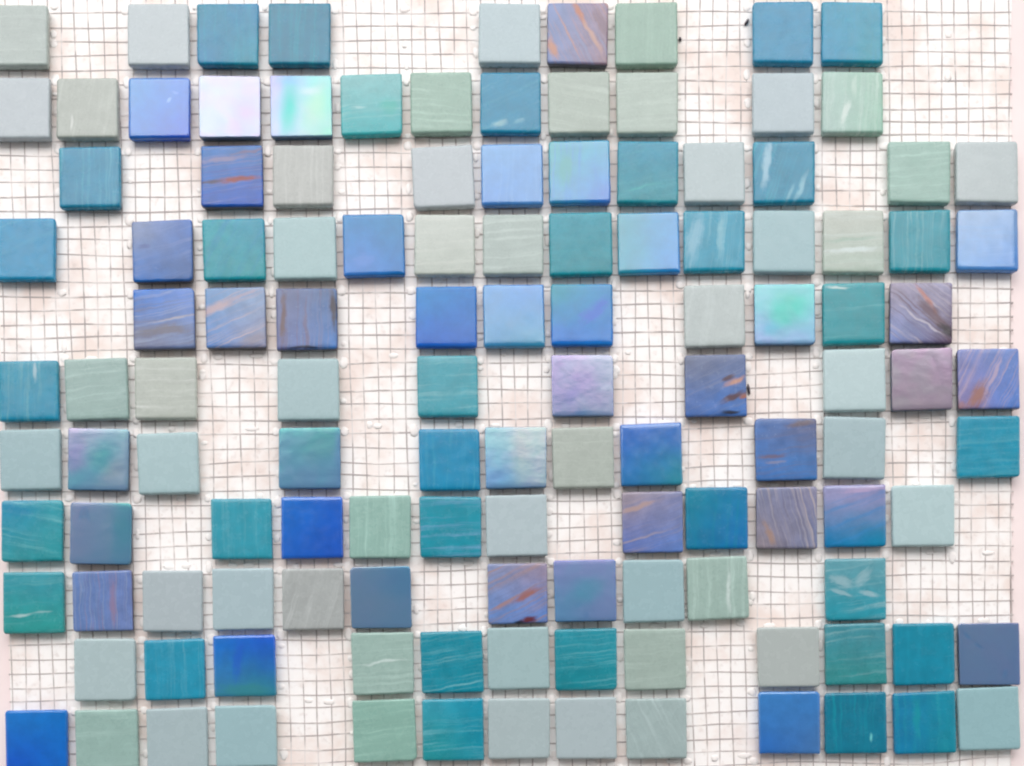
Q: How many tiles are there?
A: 125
